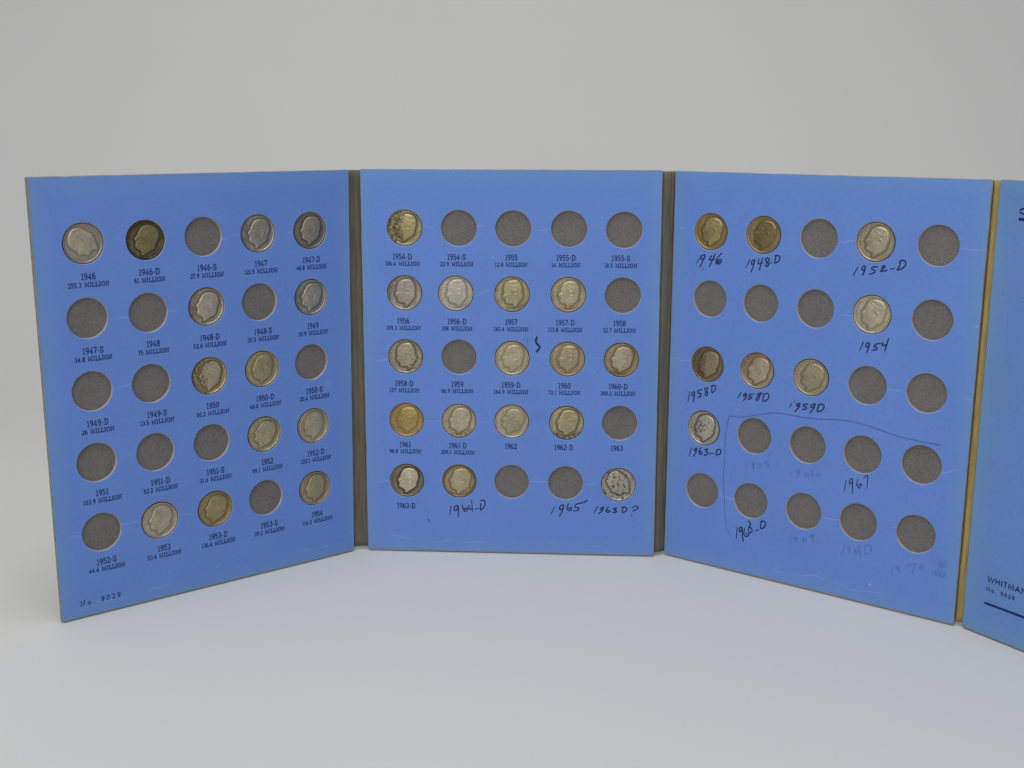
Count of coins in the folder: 37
